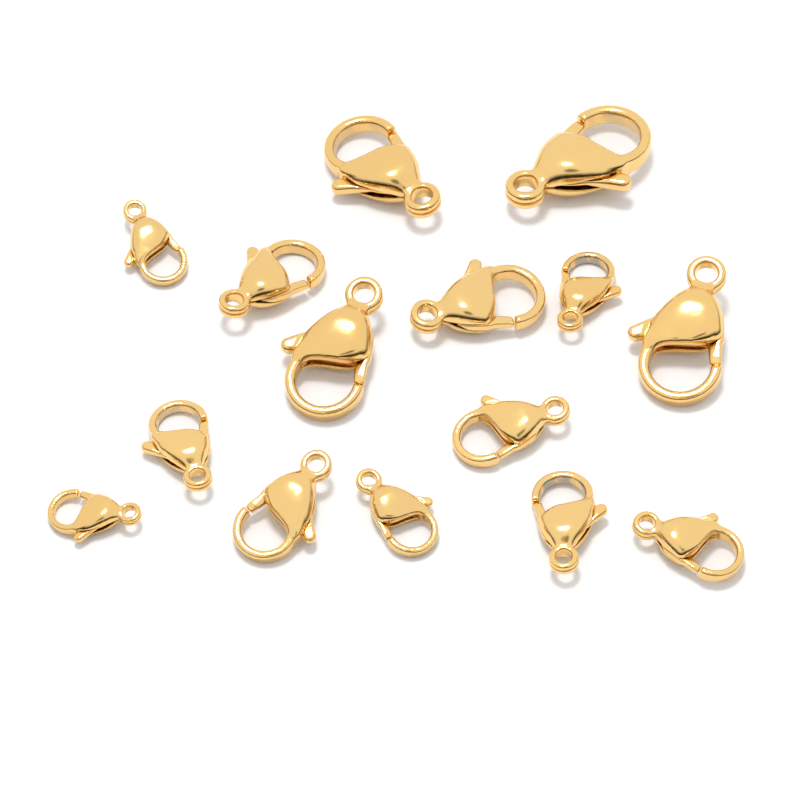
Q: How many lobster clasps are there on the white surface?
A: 15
